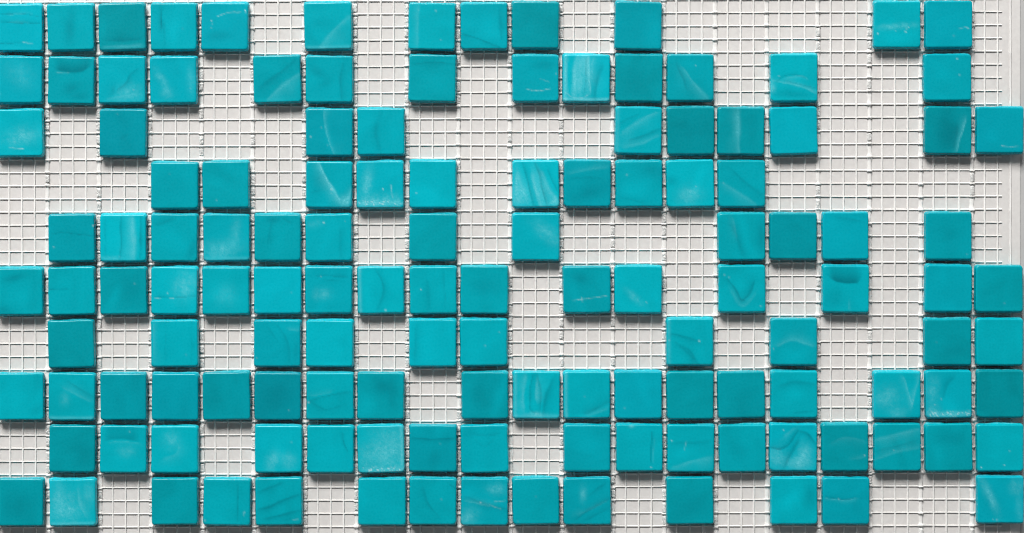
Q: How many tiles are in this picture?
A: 132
